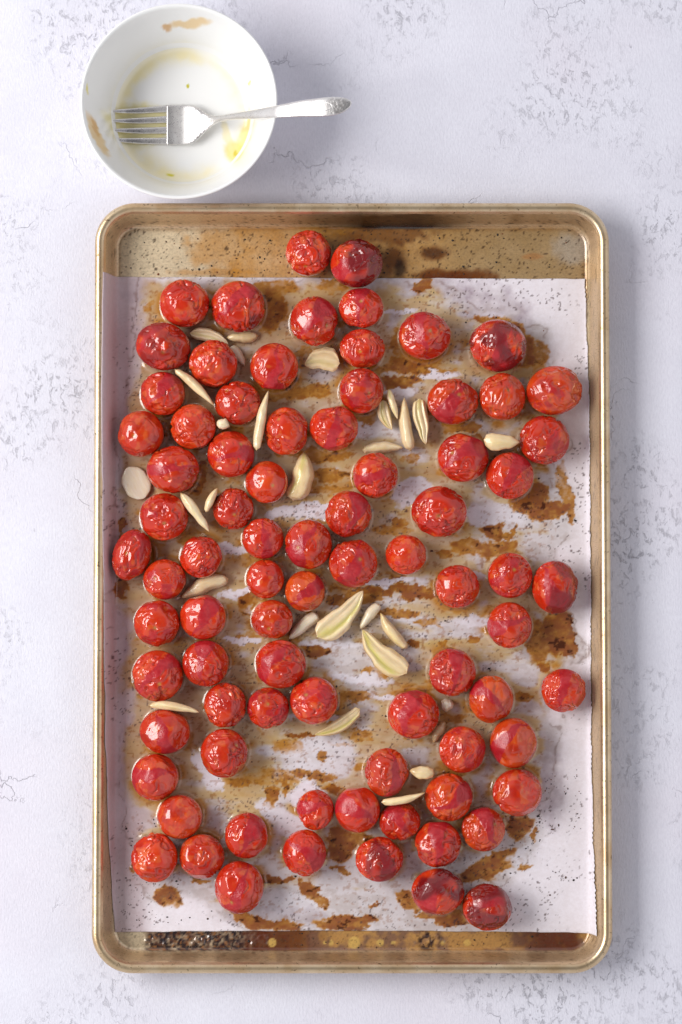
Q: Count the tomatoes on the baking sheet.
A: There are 81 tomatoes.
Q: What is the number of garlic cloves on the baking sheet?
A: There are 29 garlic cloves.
